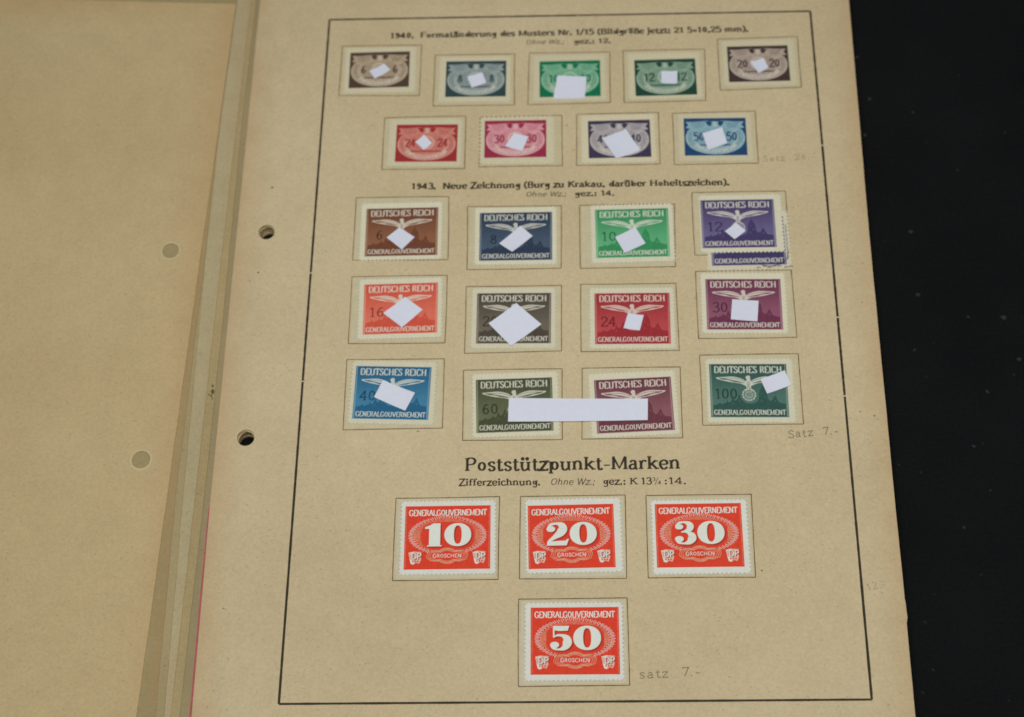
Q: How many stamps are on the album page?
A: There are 26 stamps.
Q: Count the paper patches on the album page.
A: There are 20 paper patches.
